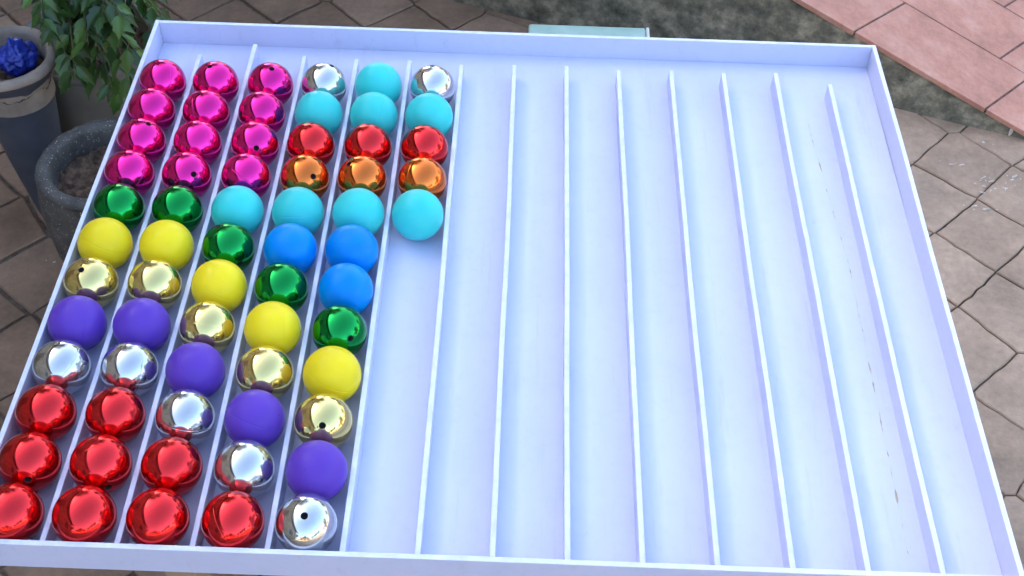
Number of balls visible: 65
